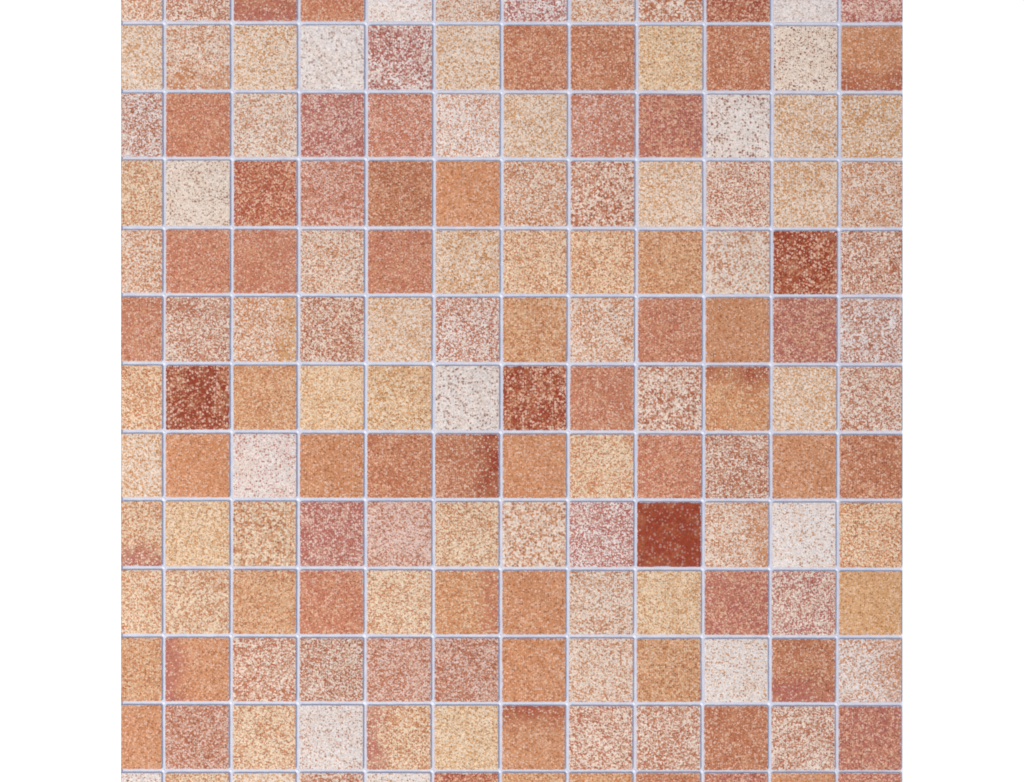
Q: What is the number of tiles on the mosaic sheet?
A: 156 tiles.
